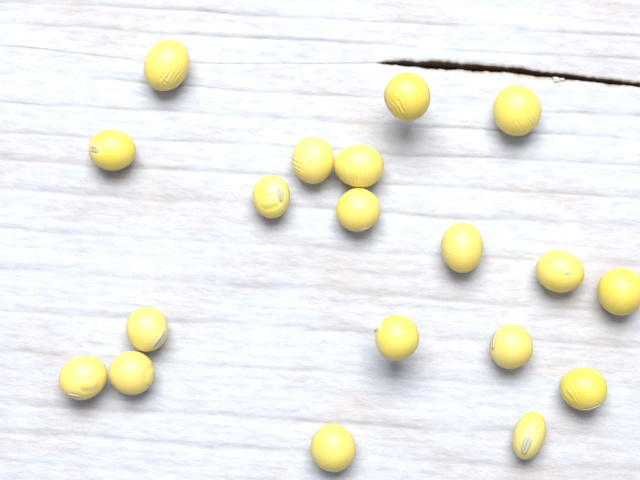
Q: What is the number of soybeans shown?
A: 19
